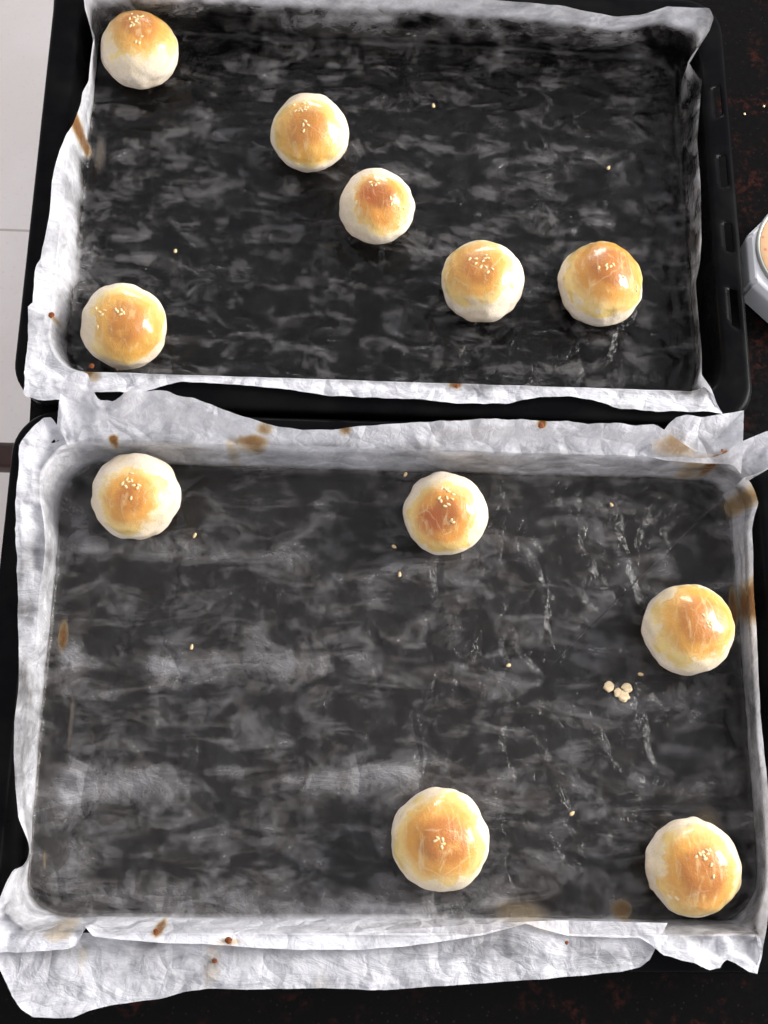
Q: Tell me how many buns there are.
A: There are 11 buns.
